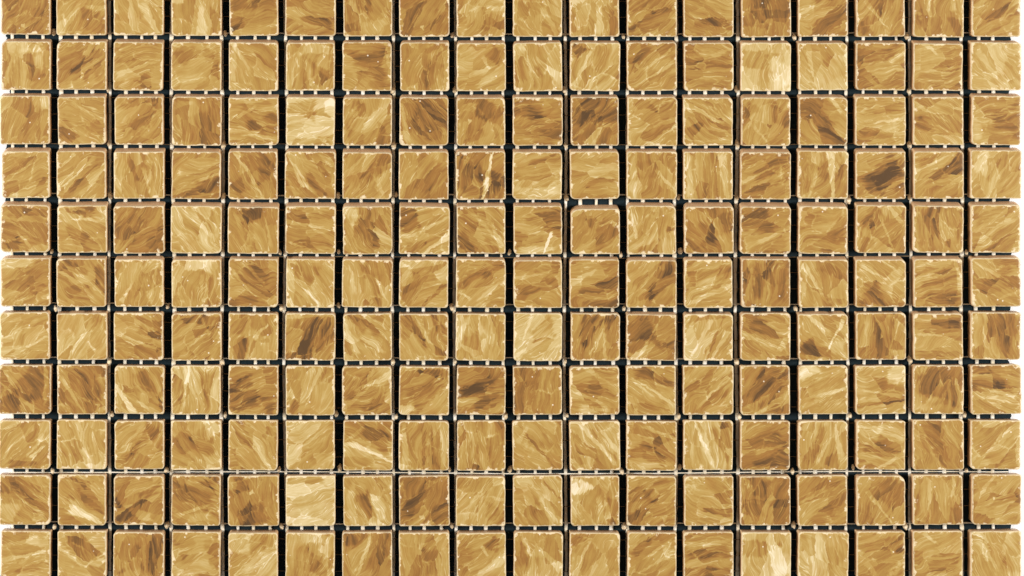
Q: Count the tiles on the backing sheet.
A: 198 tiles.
